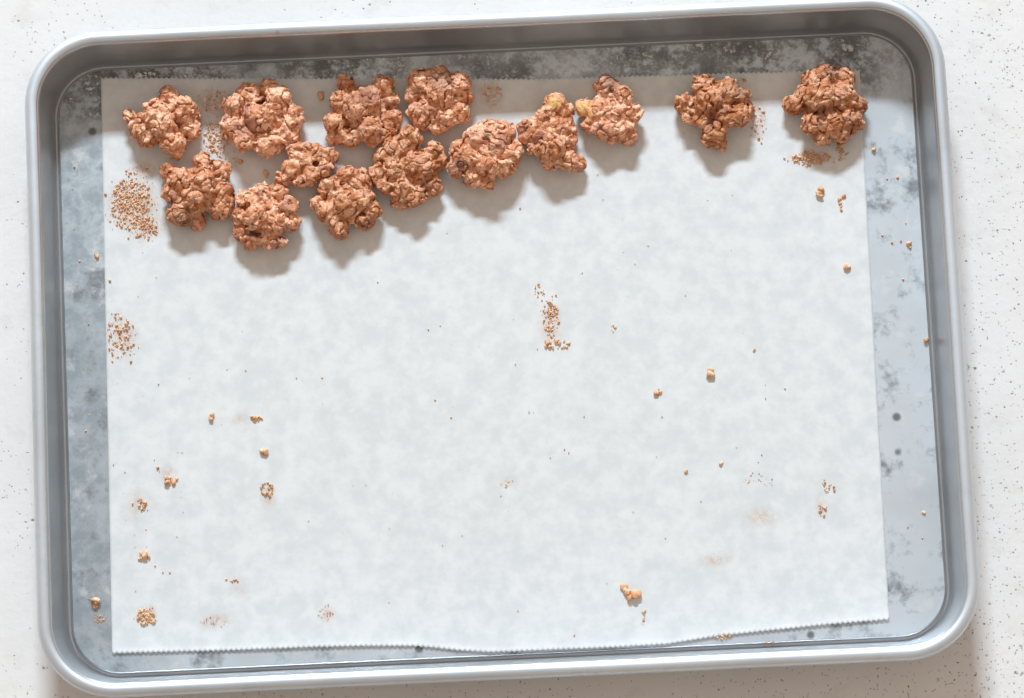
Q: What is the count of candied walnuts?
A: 14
